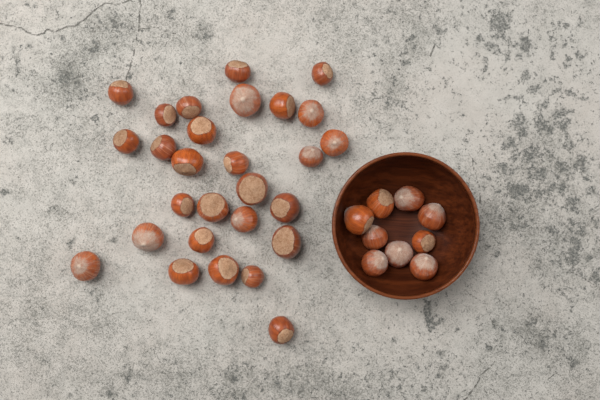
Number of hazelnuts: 37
